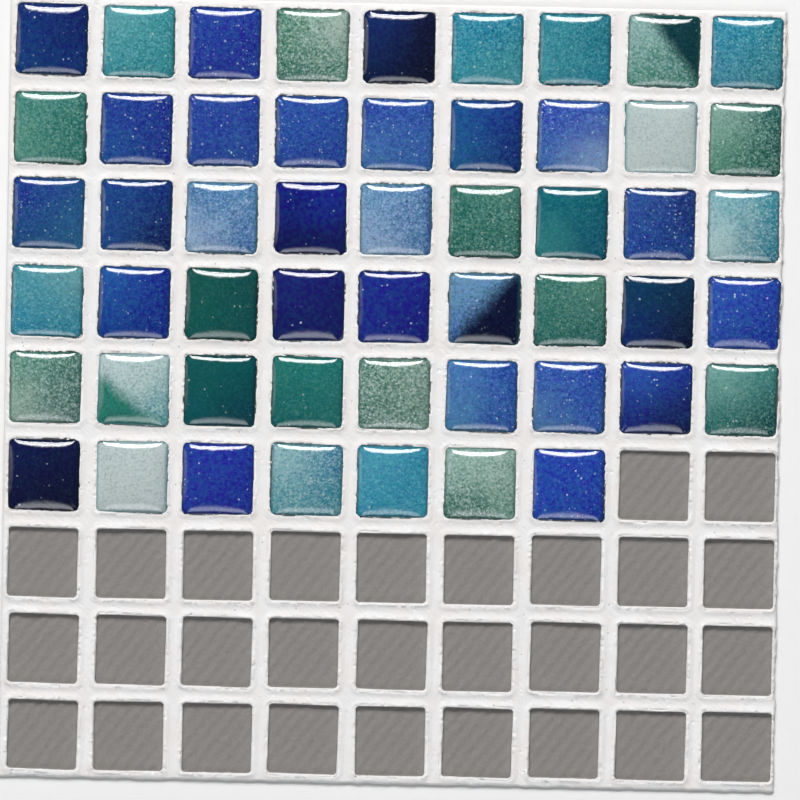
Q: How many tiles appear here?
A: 52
